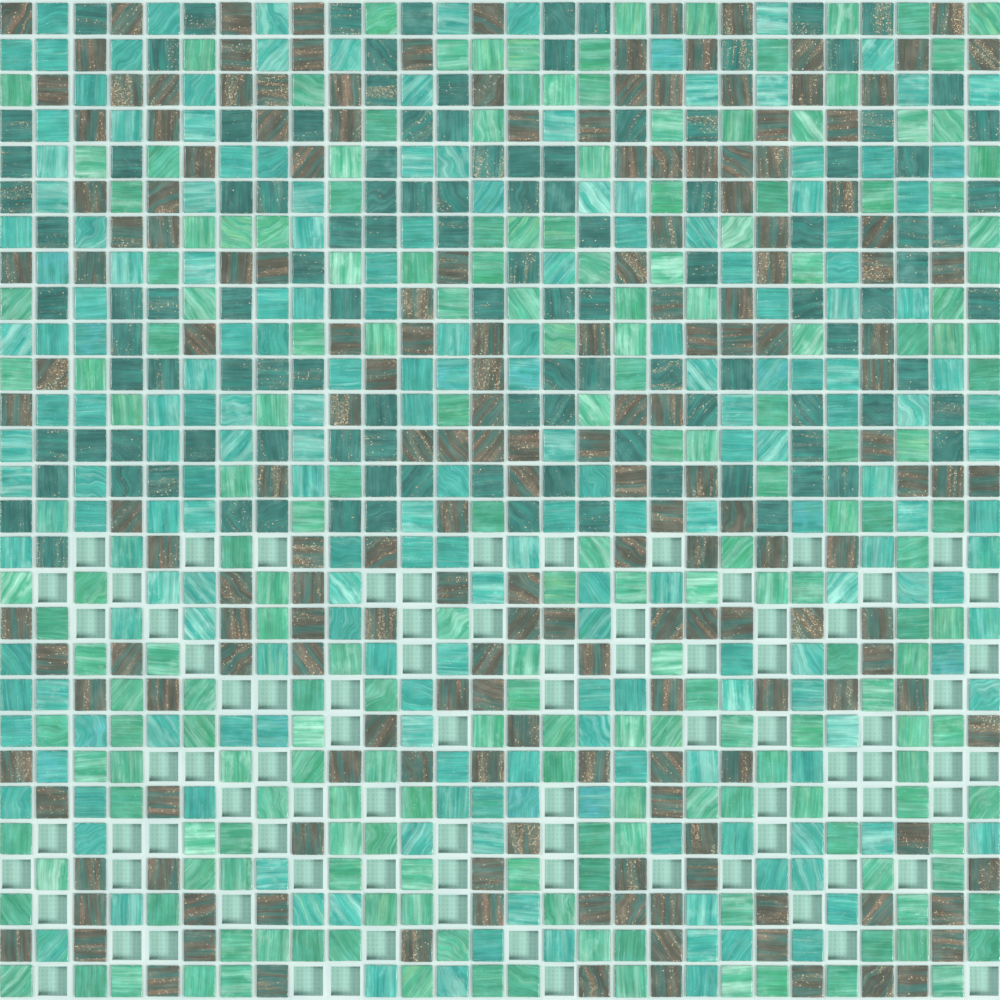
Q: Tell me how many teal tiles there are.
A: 115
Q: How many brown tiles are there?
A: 184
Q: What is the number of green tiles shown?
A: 200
